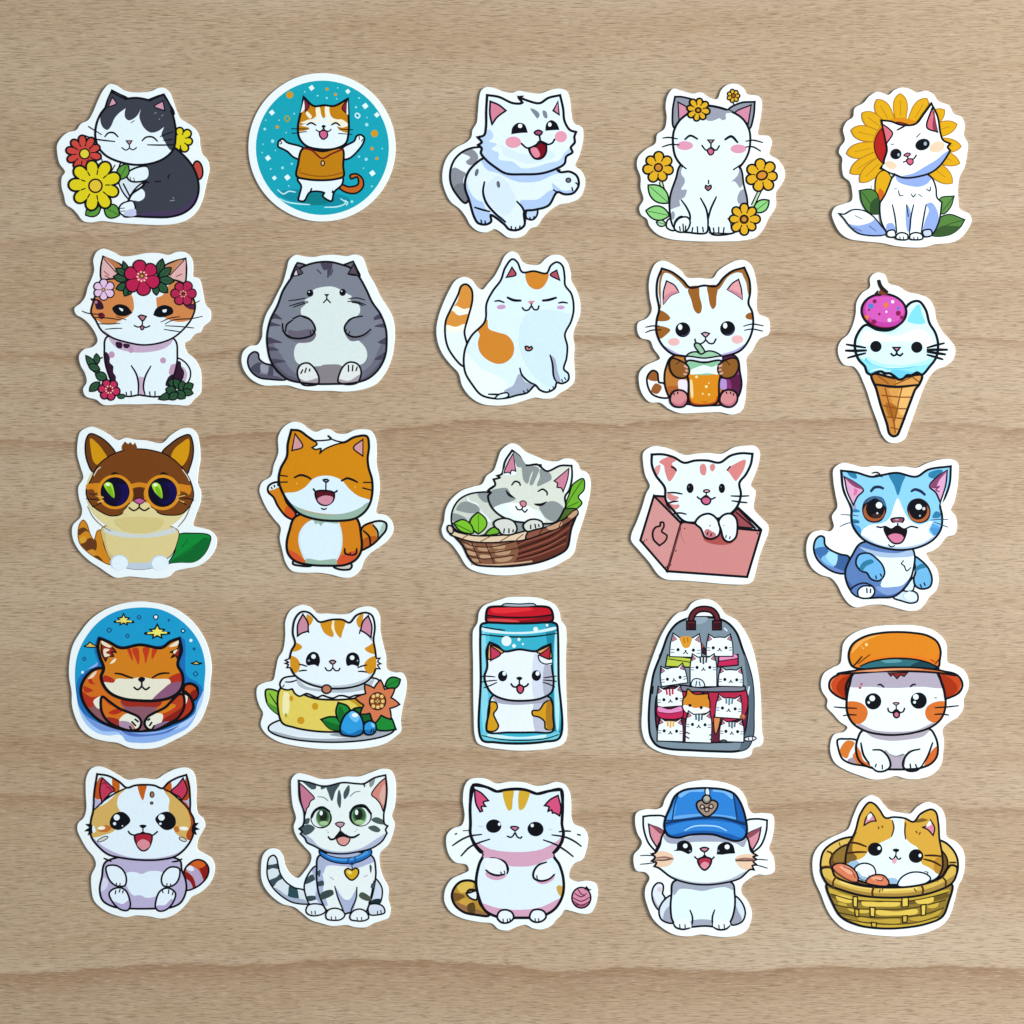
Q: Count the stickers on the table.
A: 25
